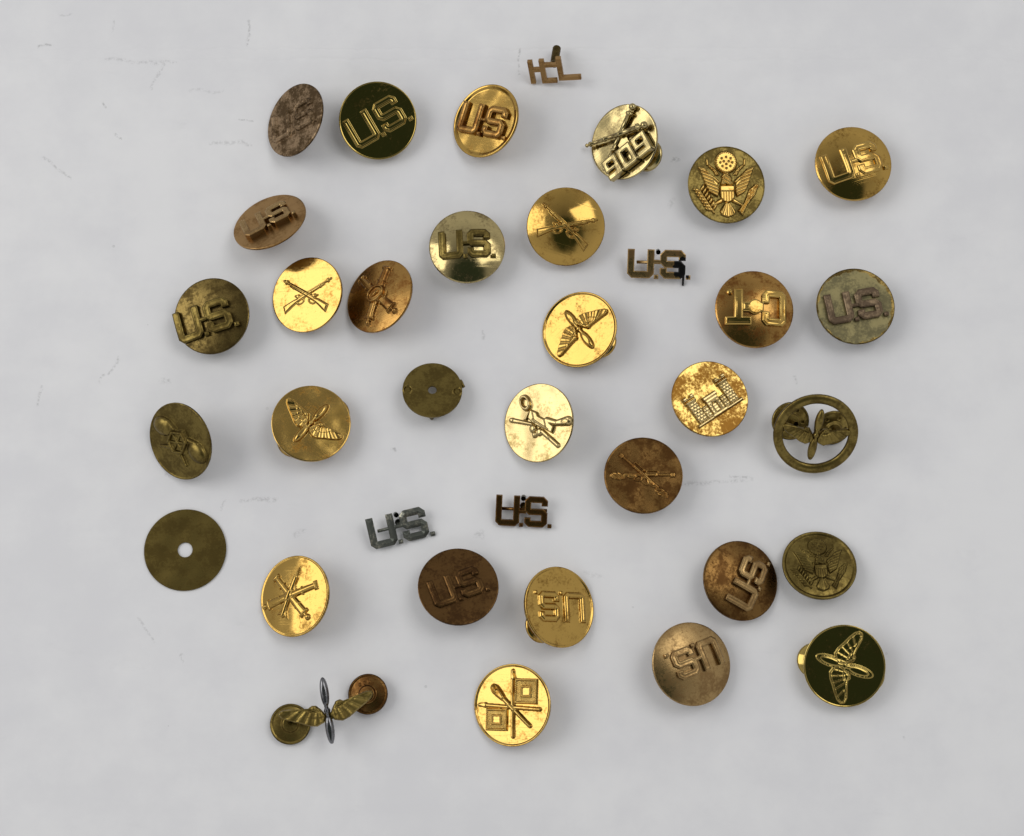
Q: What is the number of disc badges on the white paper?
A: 28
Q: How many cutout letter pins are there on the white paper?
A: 4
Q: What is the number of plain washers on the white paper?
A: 2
